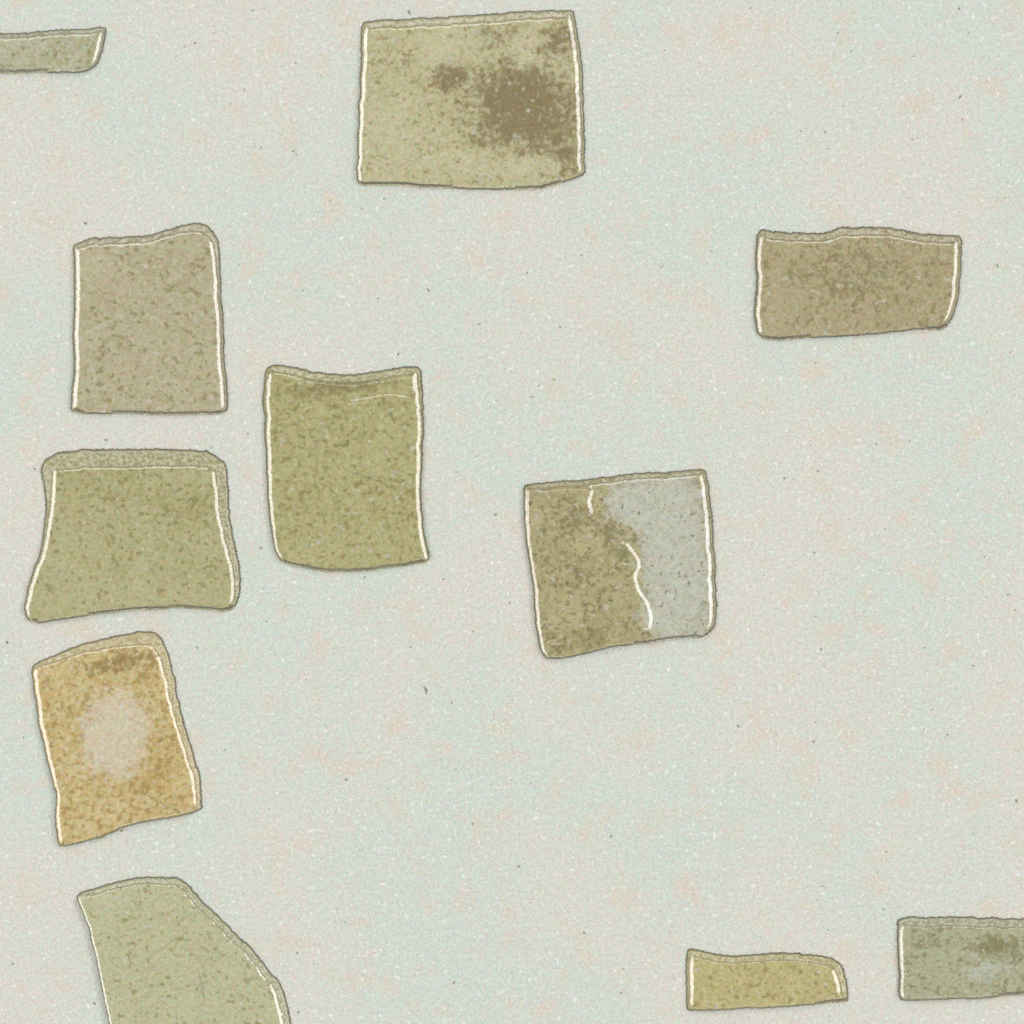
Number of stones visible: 11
